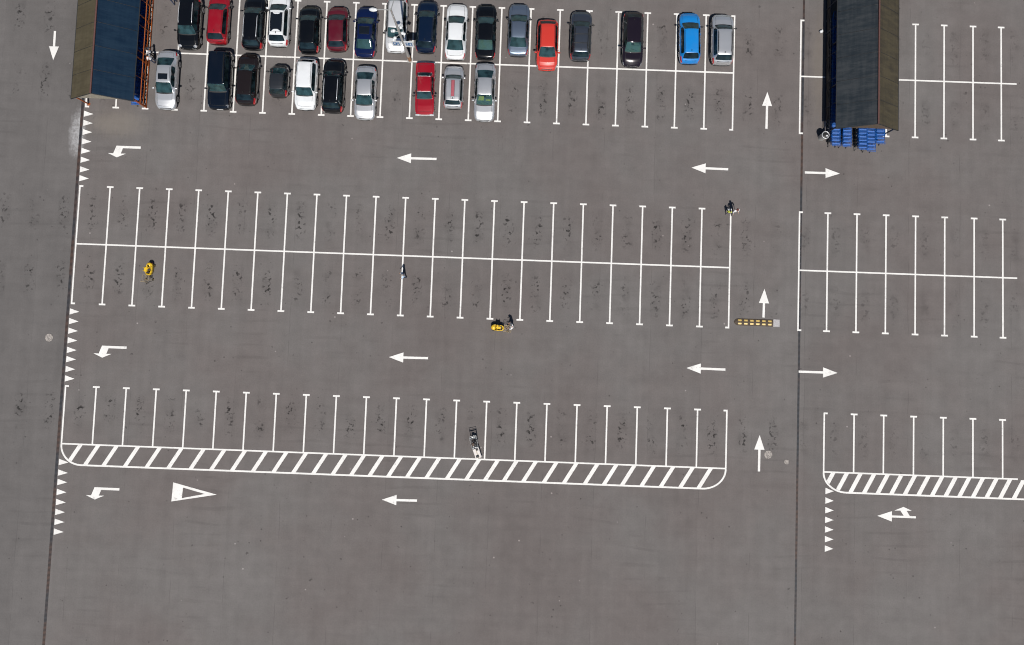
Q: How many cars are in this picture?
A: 27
